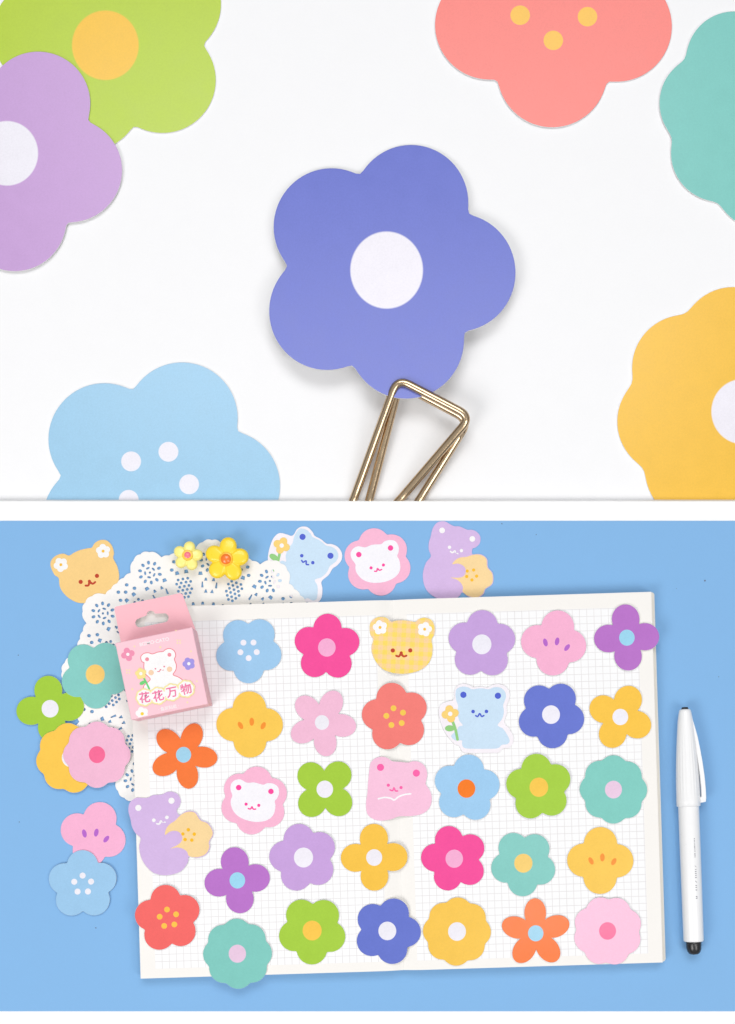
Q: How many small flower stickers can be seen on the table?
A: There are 34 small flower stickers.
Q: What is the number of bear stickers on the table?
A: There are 9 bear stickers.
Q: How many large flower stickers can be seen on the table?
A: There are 7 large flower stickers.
